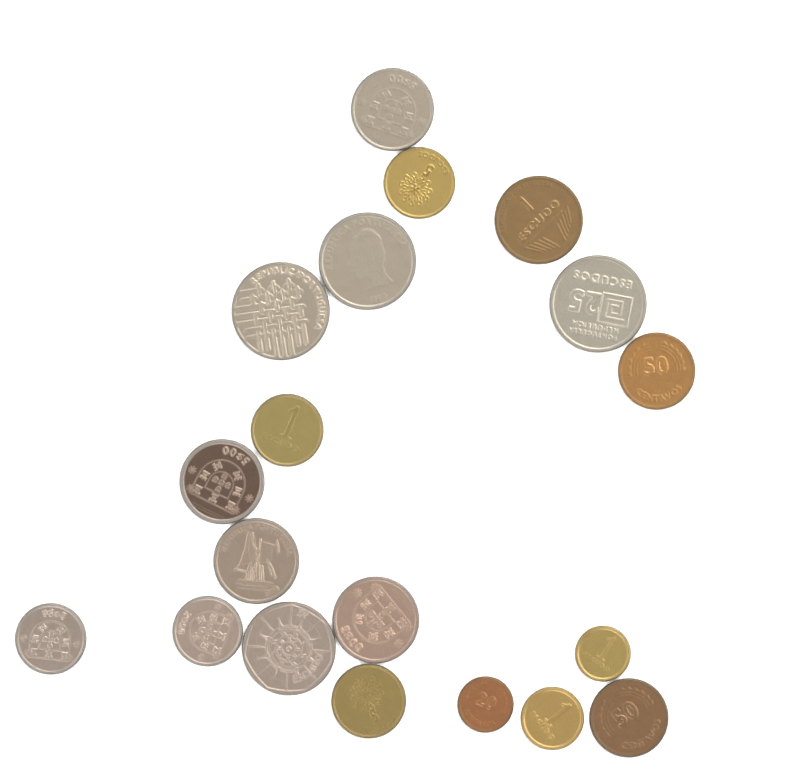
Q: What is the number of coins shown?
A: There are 19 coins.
